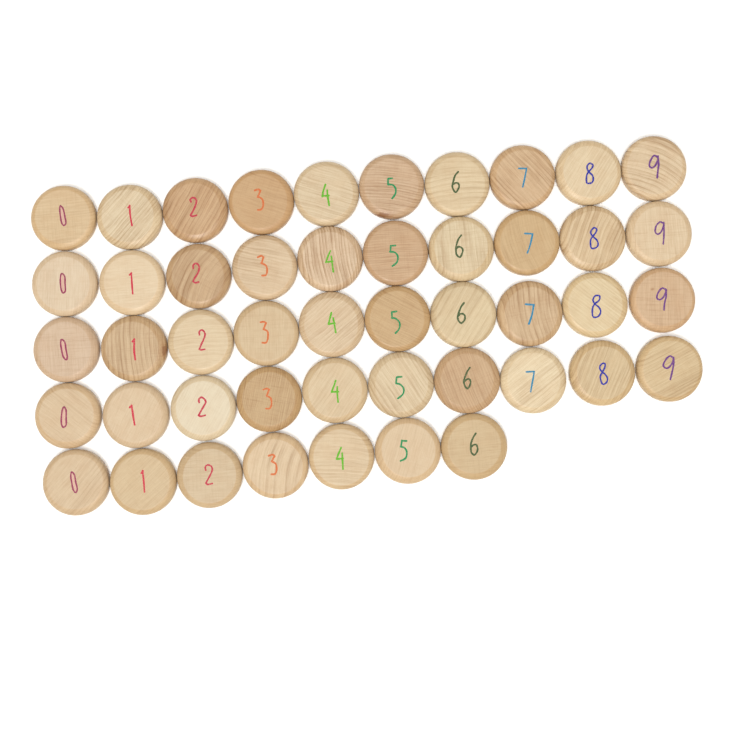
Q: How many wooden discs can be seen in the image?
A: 47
